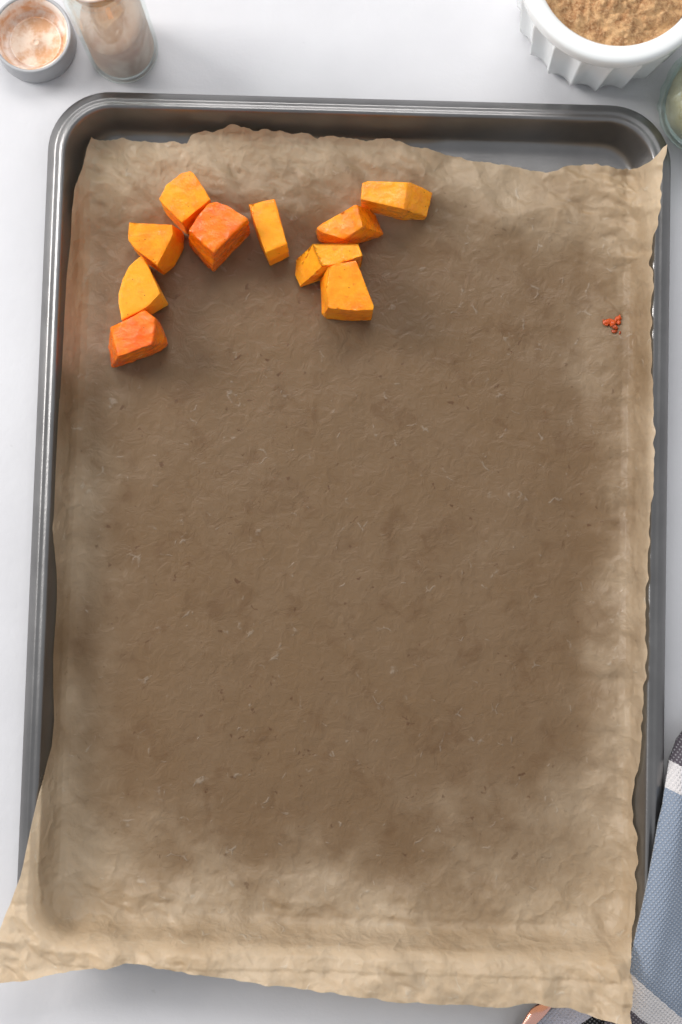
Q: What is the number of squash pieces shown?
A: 10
